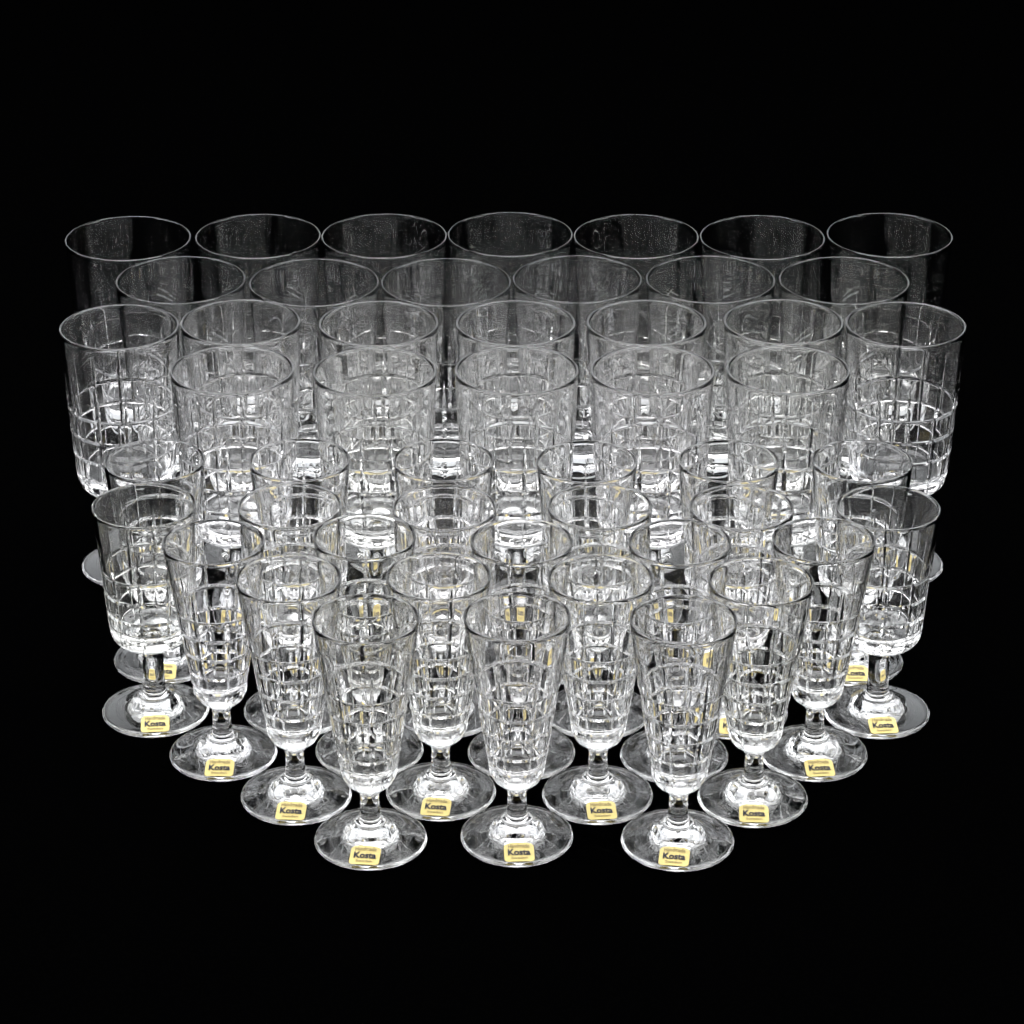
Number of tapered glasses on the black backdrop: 12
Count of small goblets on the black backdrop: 12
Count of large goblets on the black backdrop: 12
